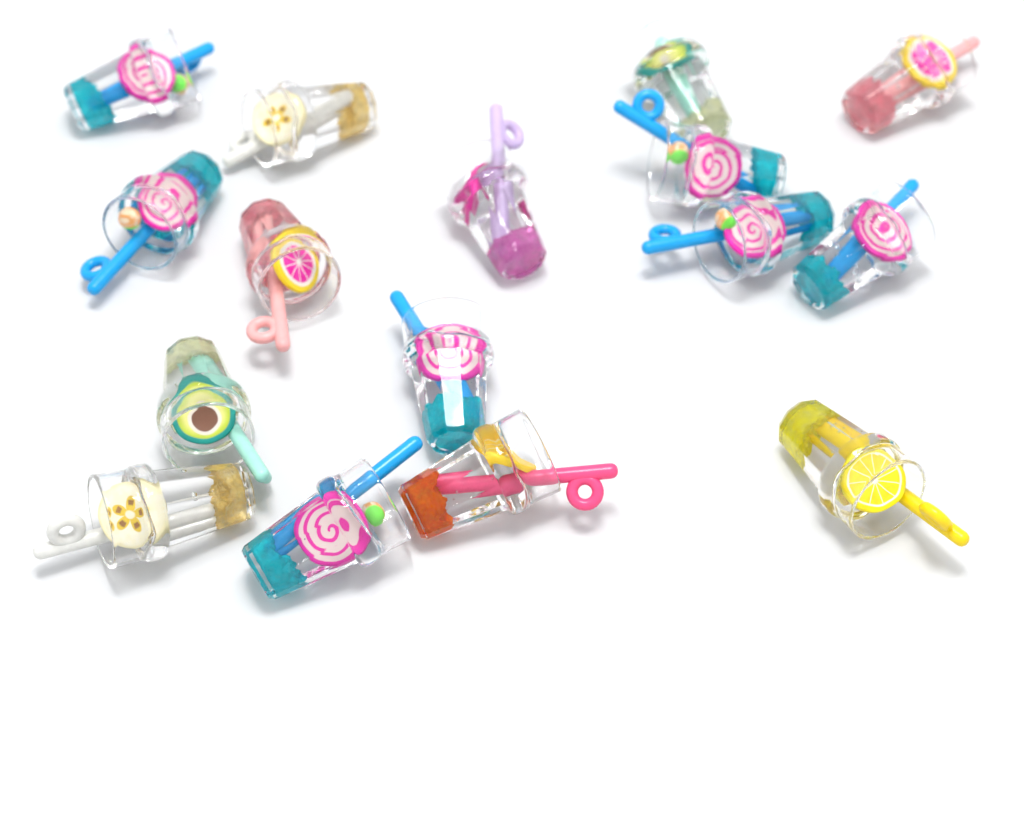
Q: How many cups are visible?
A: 16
